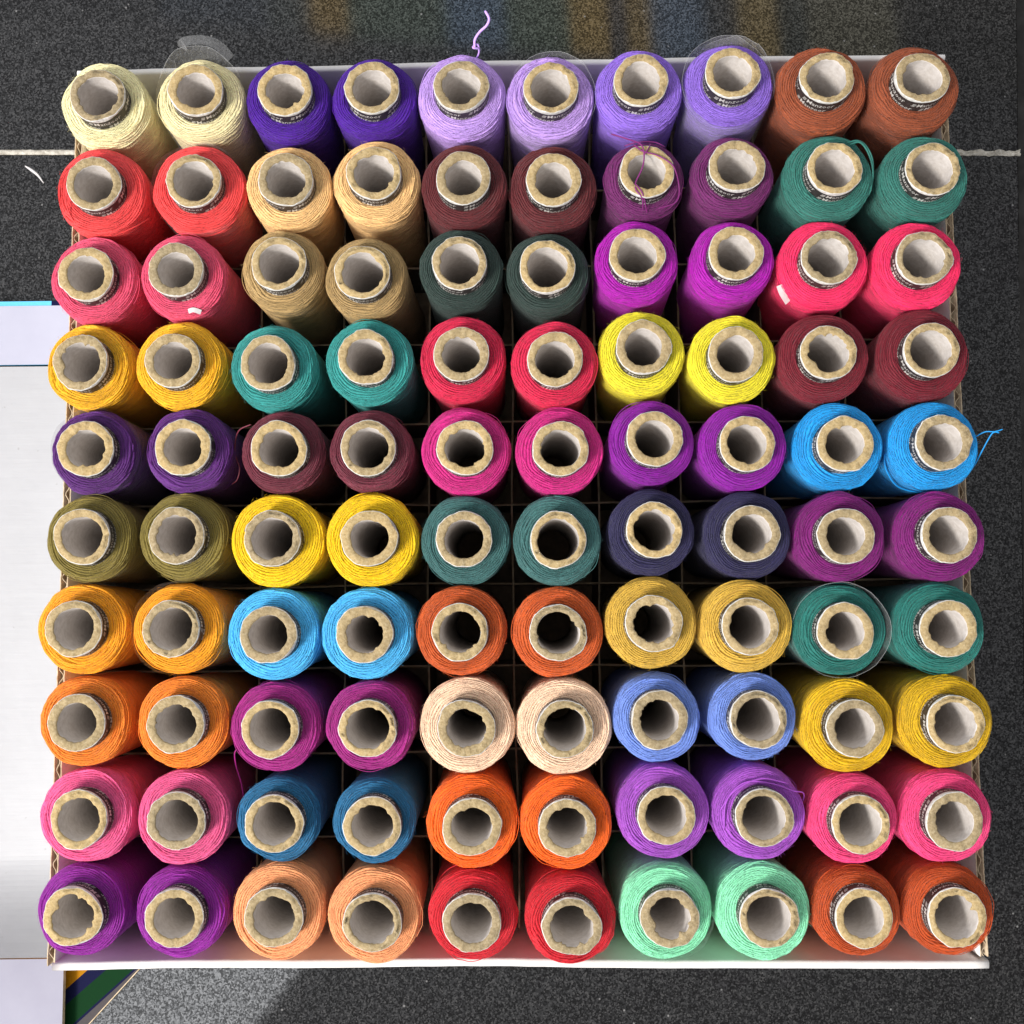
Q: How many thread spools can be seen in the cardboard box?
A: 100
